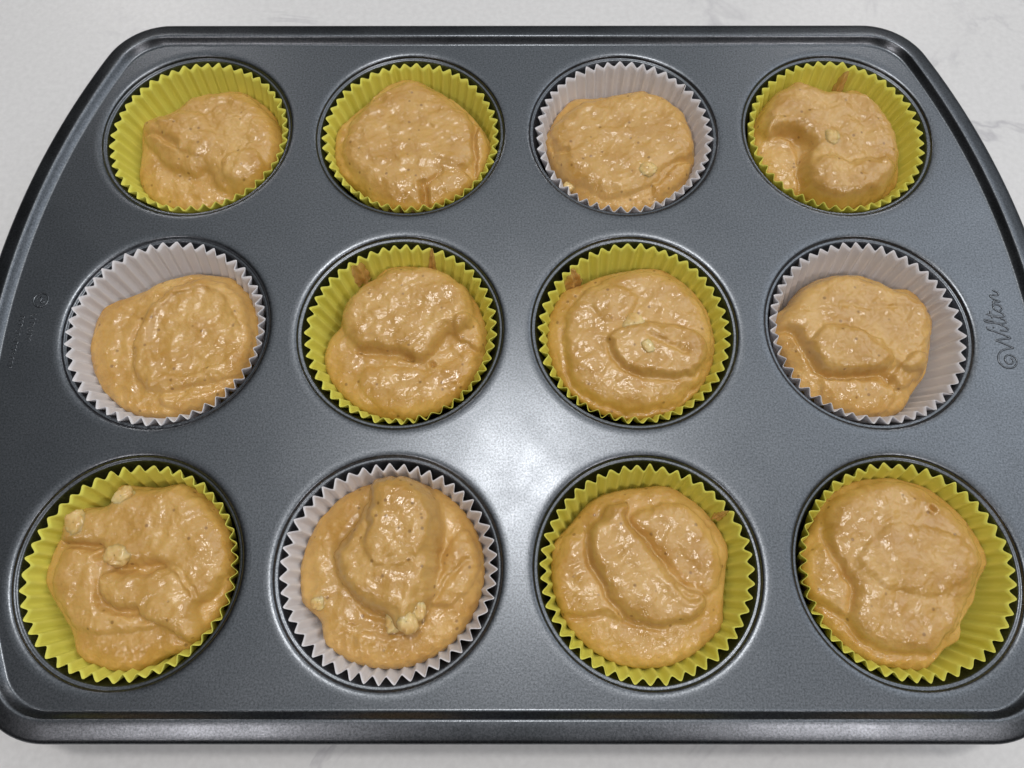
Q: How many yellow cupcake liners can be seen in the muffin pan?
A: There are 8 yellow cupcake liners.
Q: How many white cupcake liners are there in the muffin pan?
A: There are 4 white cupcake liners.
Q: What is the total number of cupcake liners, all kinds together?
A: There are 12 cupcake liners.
